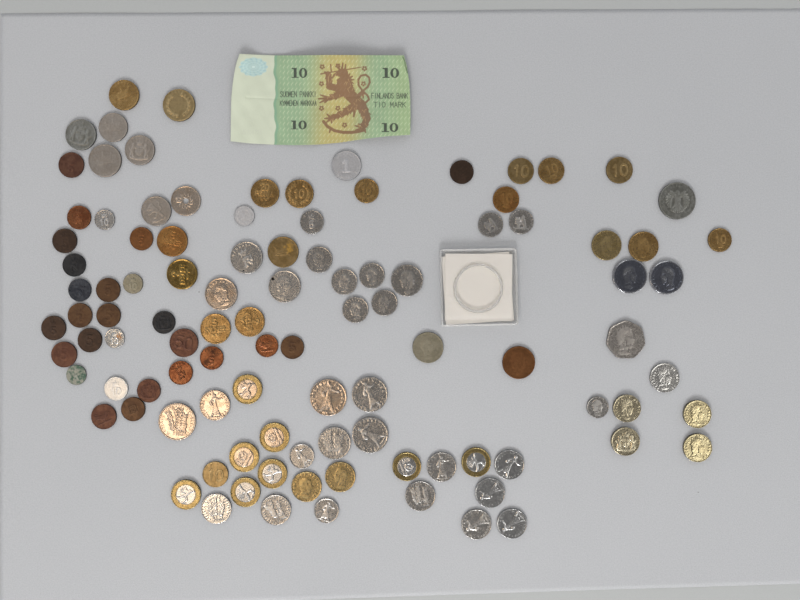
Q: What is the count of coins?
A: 103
